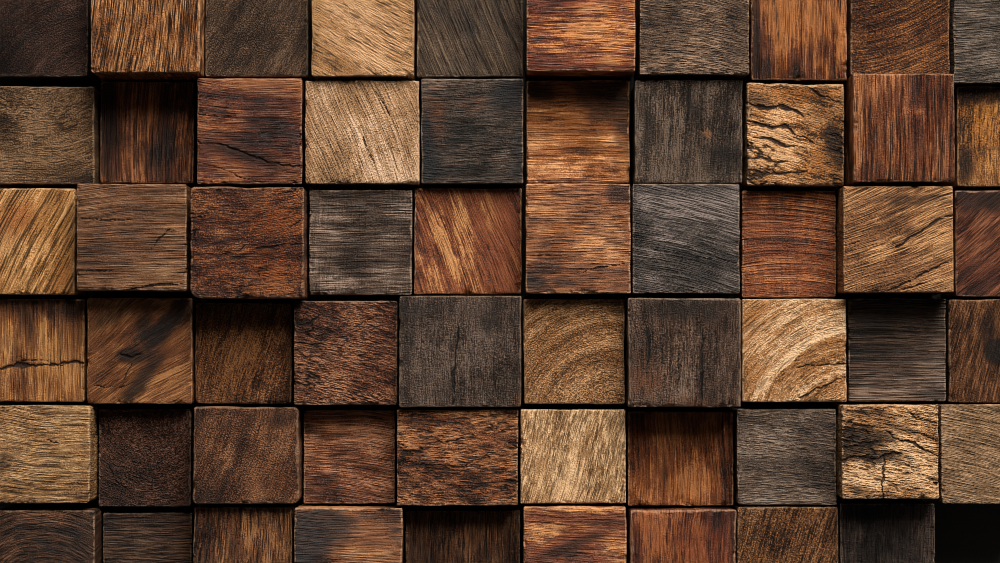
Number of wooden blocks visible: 59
